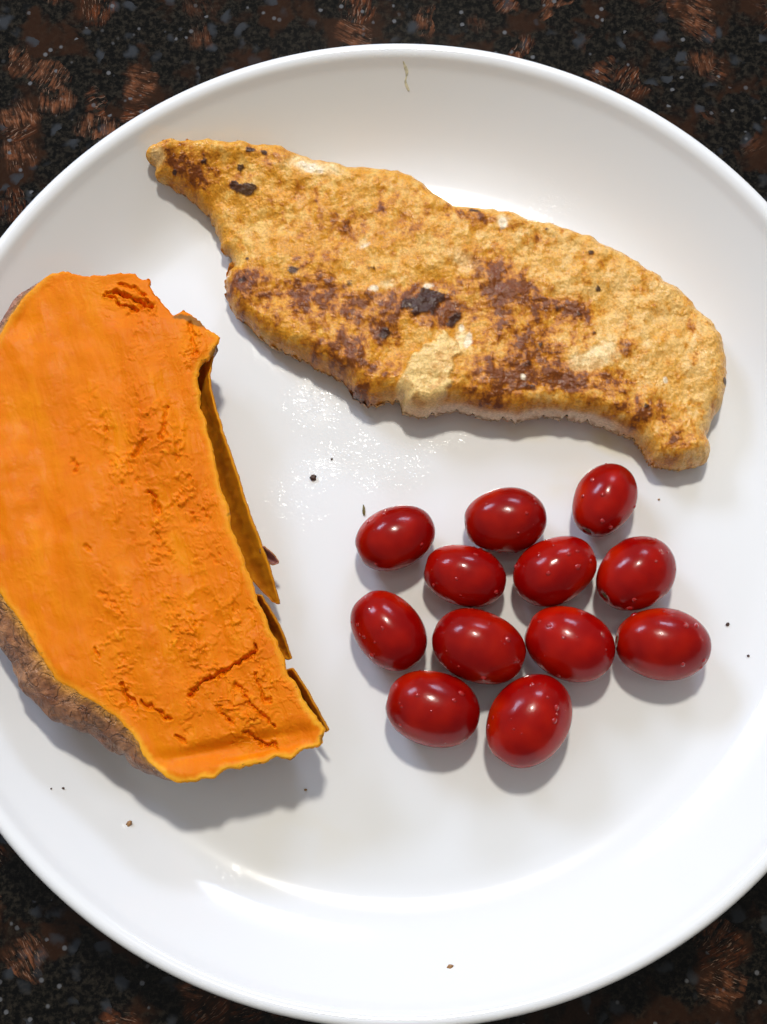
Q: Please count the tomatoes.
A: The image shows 12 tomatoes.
